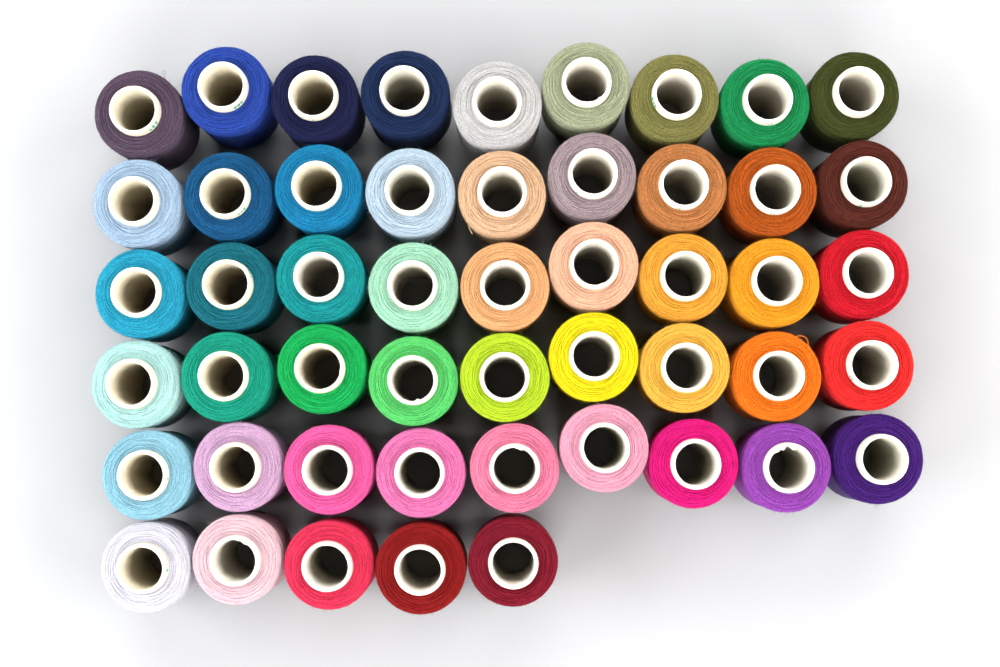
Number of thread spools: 50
